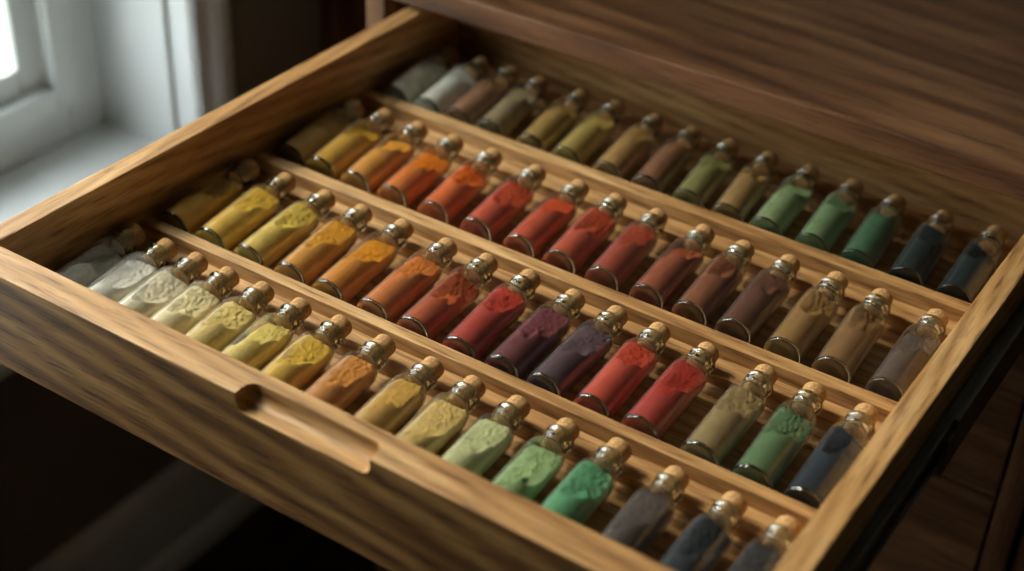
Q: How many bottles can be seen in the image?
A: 61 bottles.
